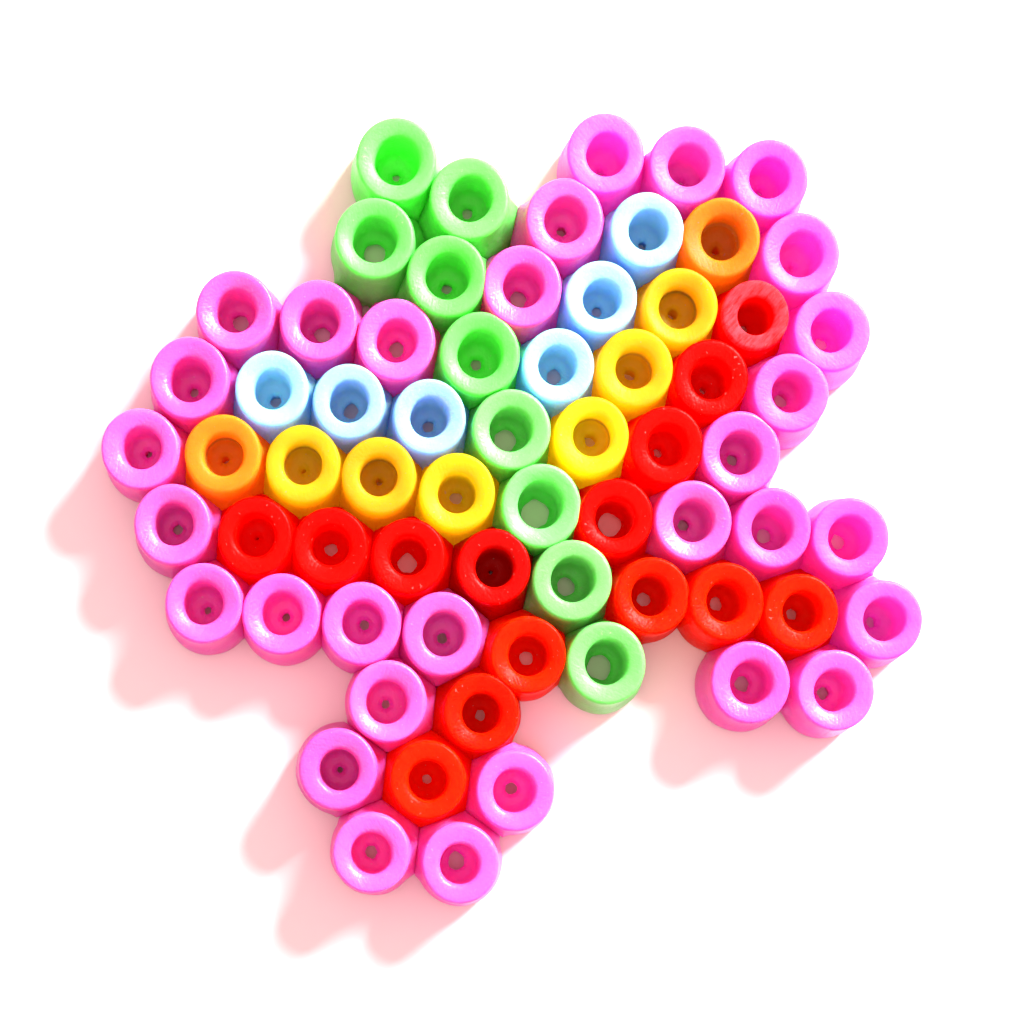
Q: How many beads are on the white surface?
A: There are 67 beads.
